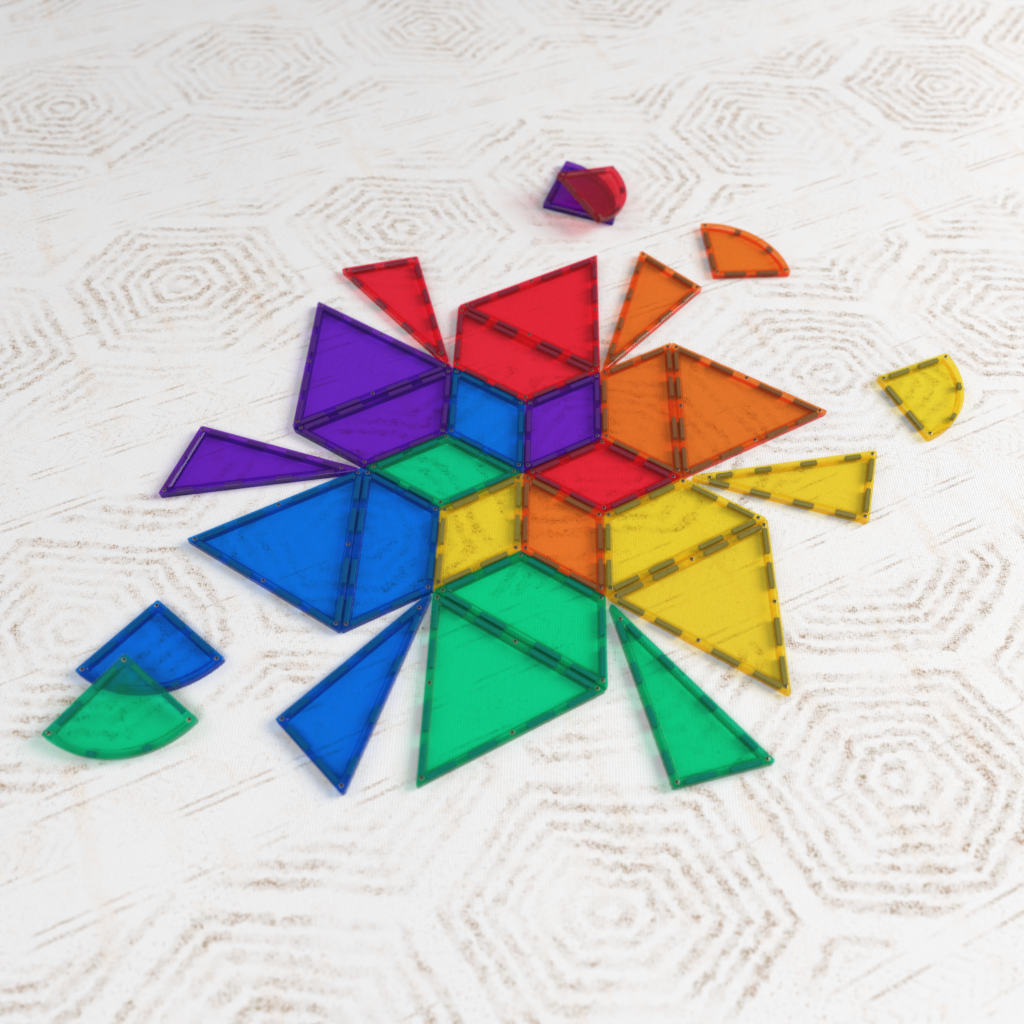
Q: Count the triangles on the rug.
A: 12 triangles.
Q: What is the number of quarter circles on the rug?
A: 6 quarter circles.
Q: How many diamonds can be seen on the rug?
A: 6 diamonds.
